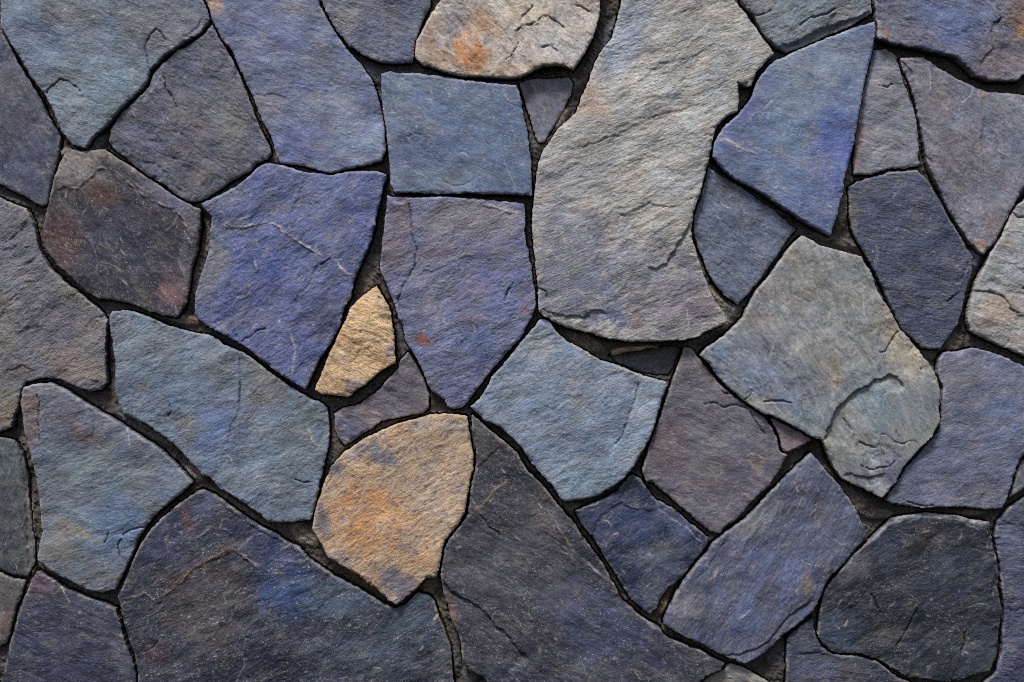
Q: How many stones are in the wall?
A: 44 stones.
